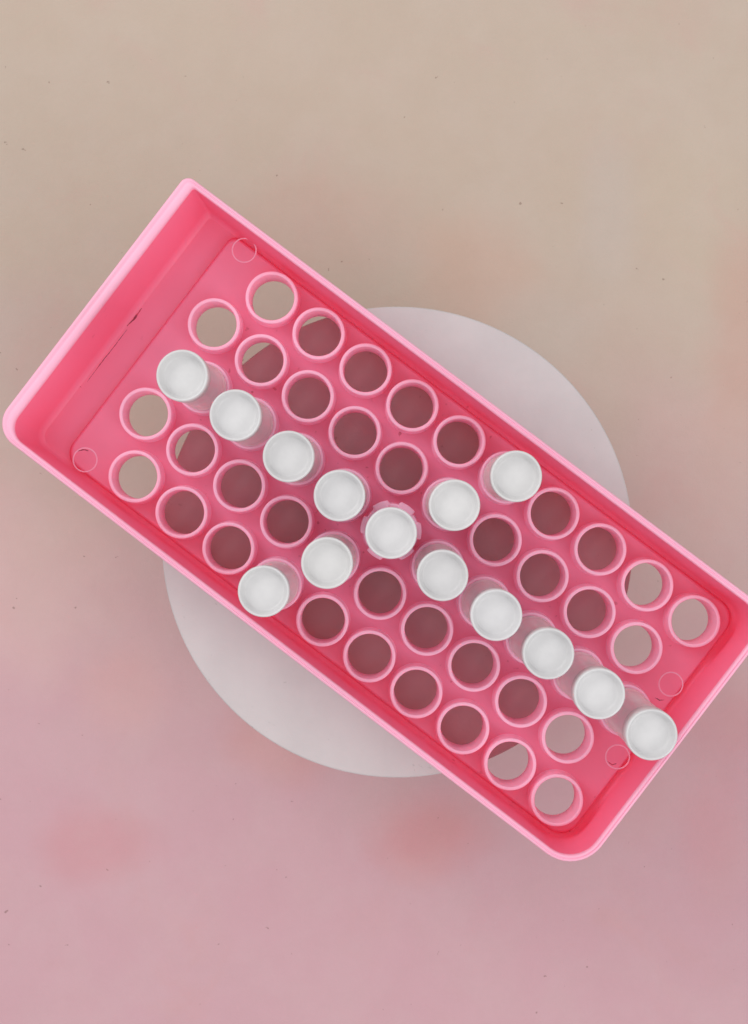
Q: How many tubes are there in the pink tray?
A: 14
